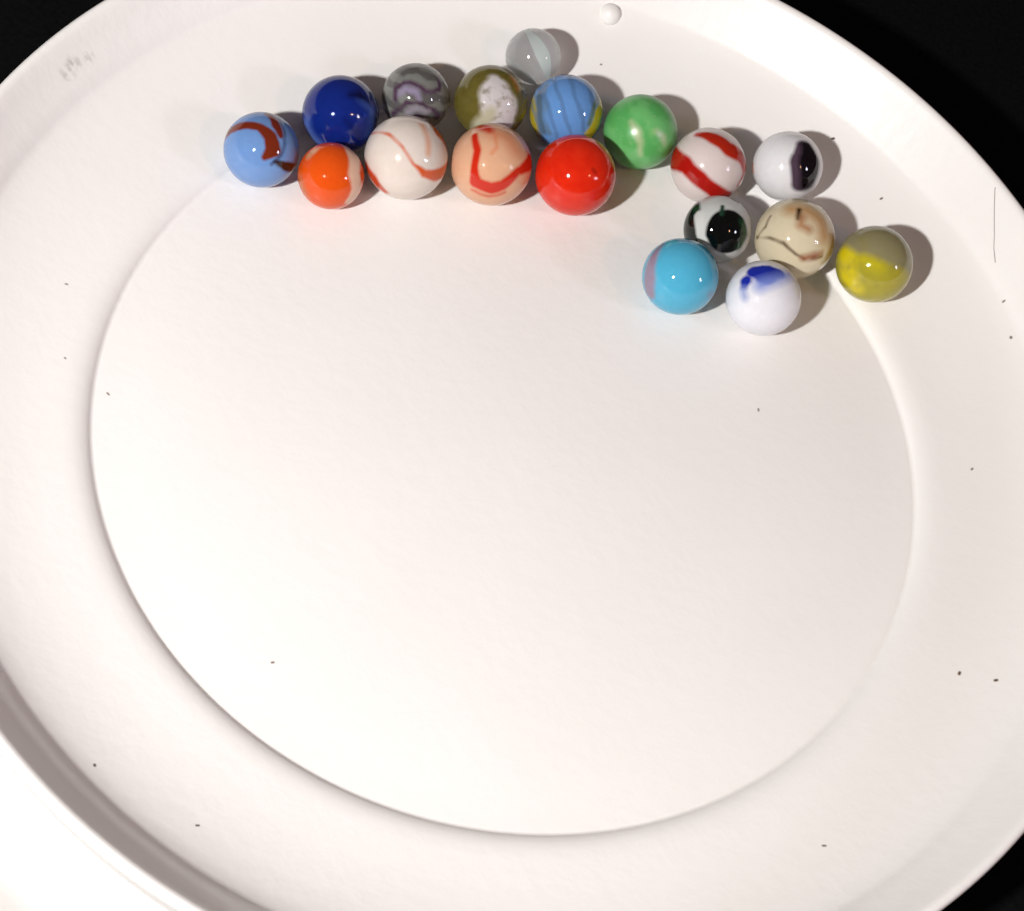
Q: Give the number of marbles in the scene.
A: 18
